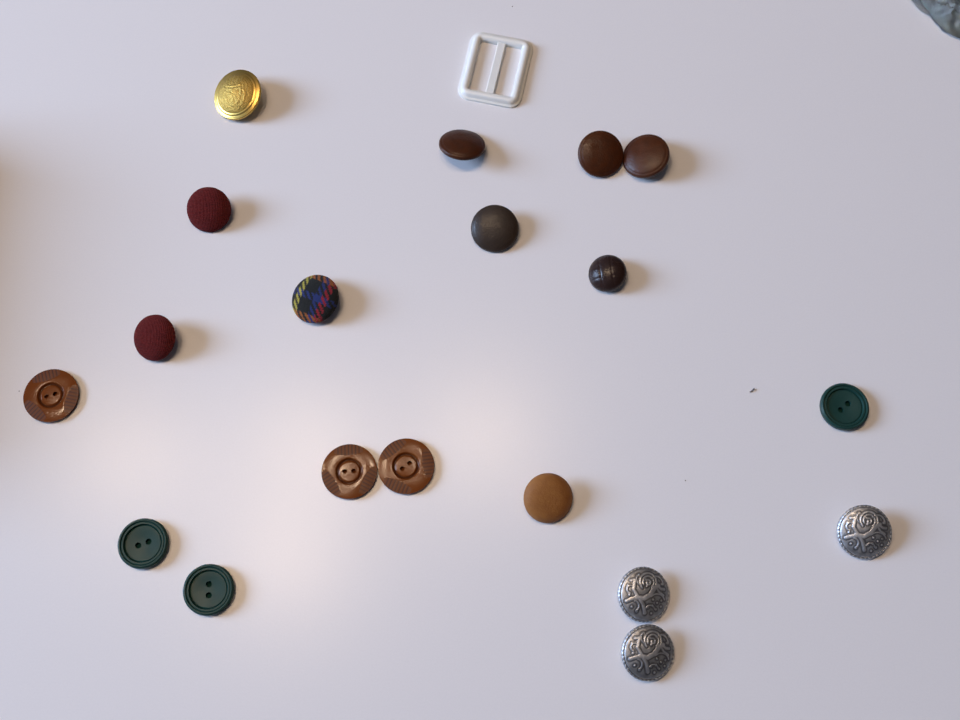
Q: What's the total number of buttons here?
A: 19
